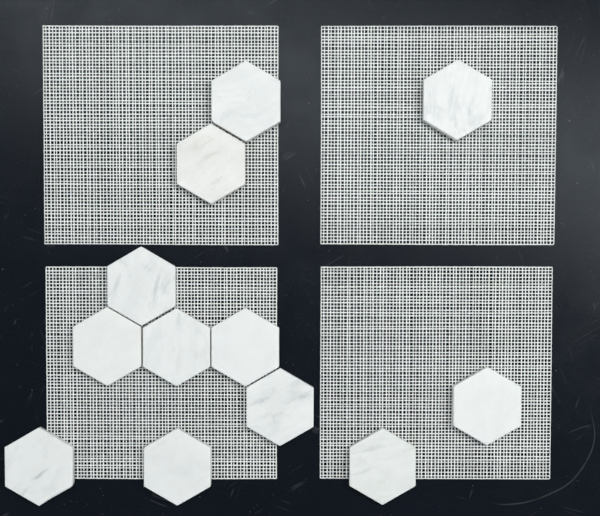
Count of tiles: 12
